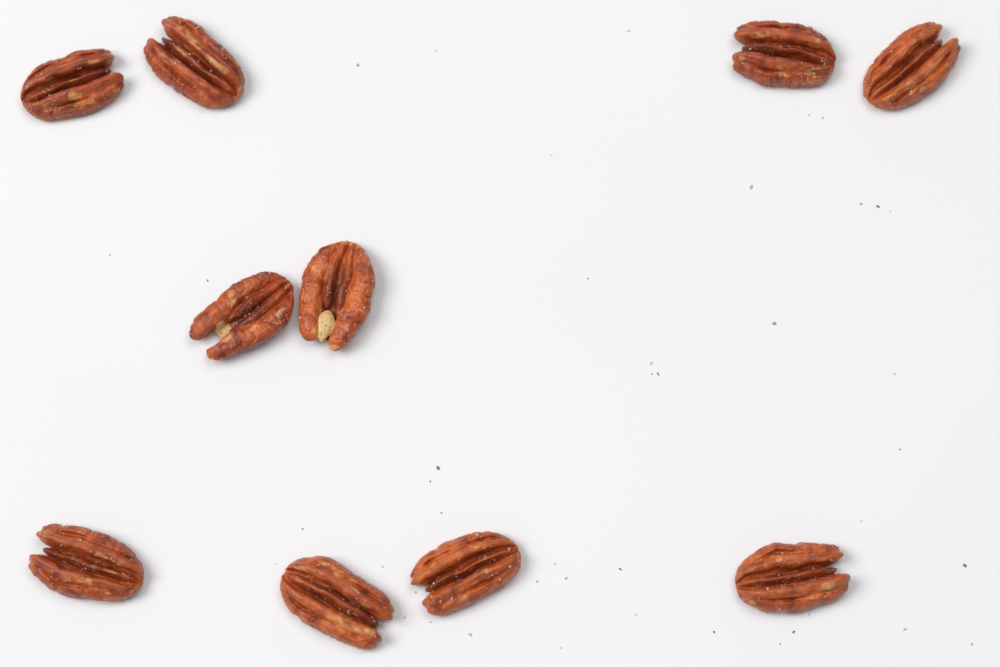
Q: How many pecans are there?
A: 10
